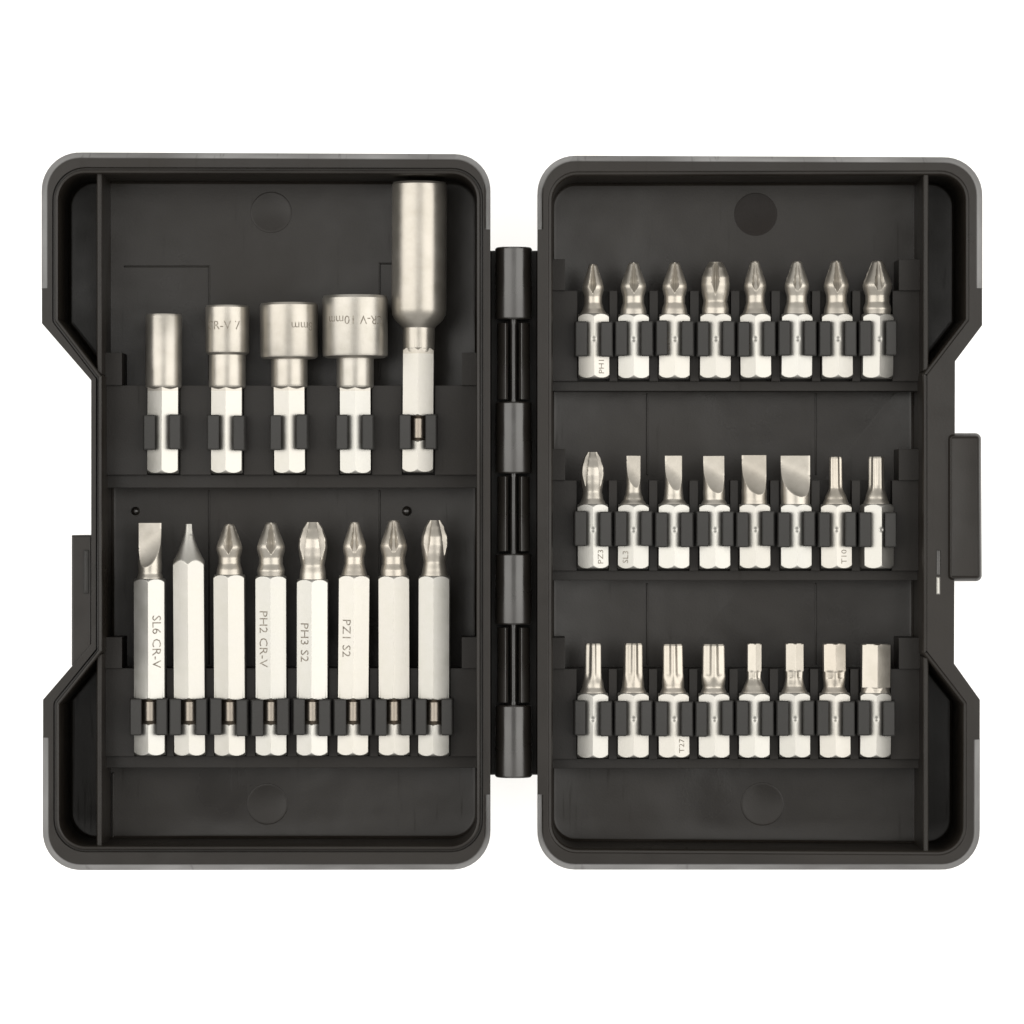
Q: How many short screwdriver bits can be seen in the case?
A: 24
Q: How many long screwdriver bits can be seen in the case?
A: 8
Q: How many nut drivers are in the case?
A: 5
